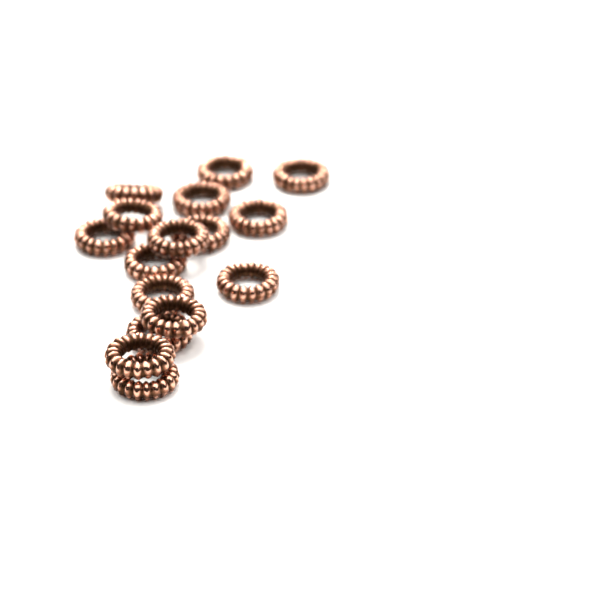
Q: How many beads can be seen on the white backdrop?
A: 16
